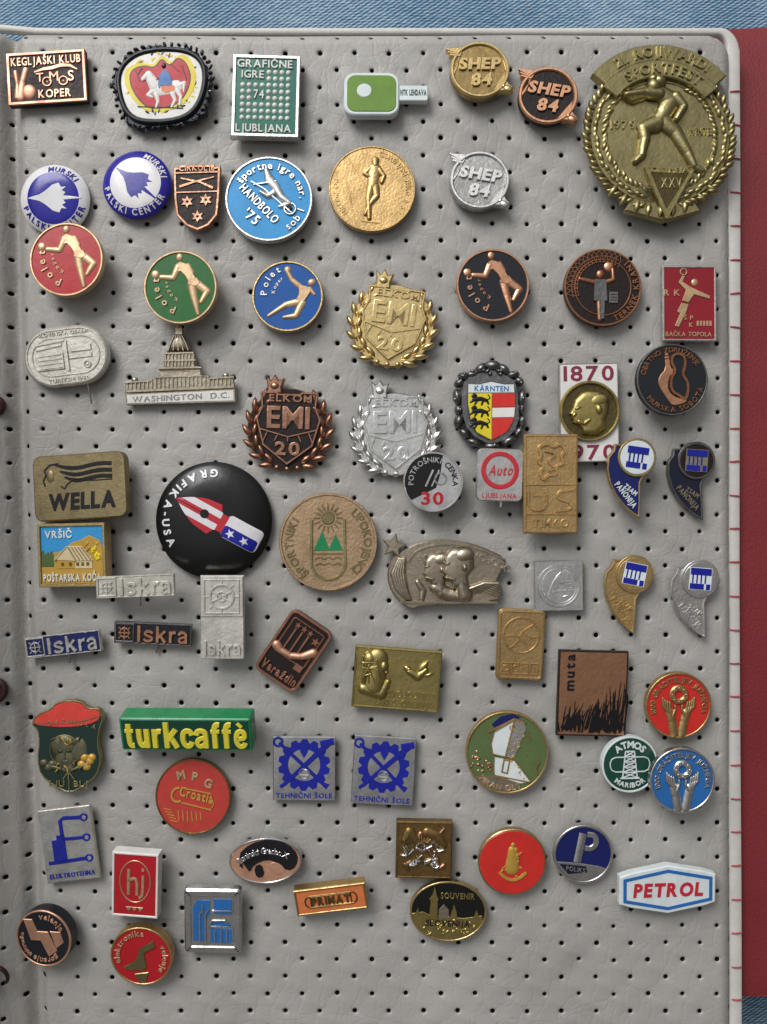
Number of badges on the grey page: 69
